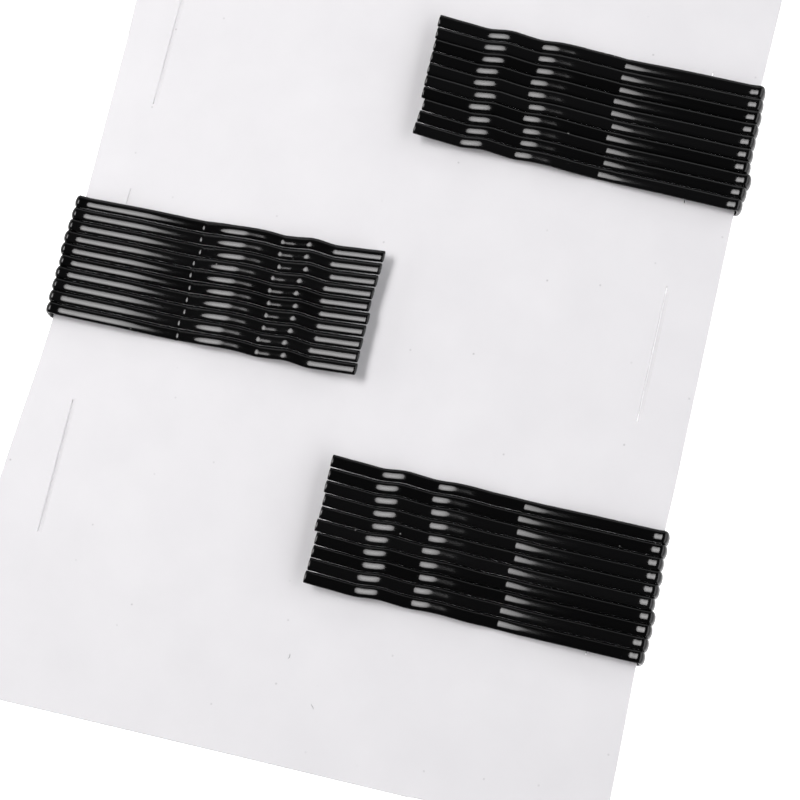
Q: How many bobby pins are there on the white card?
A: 30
